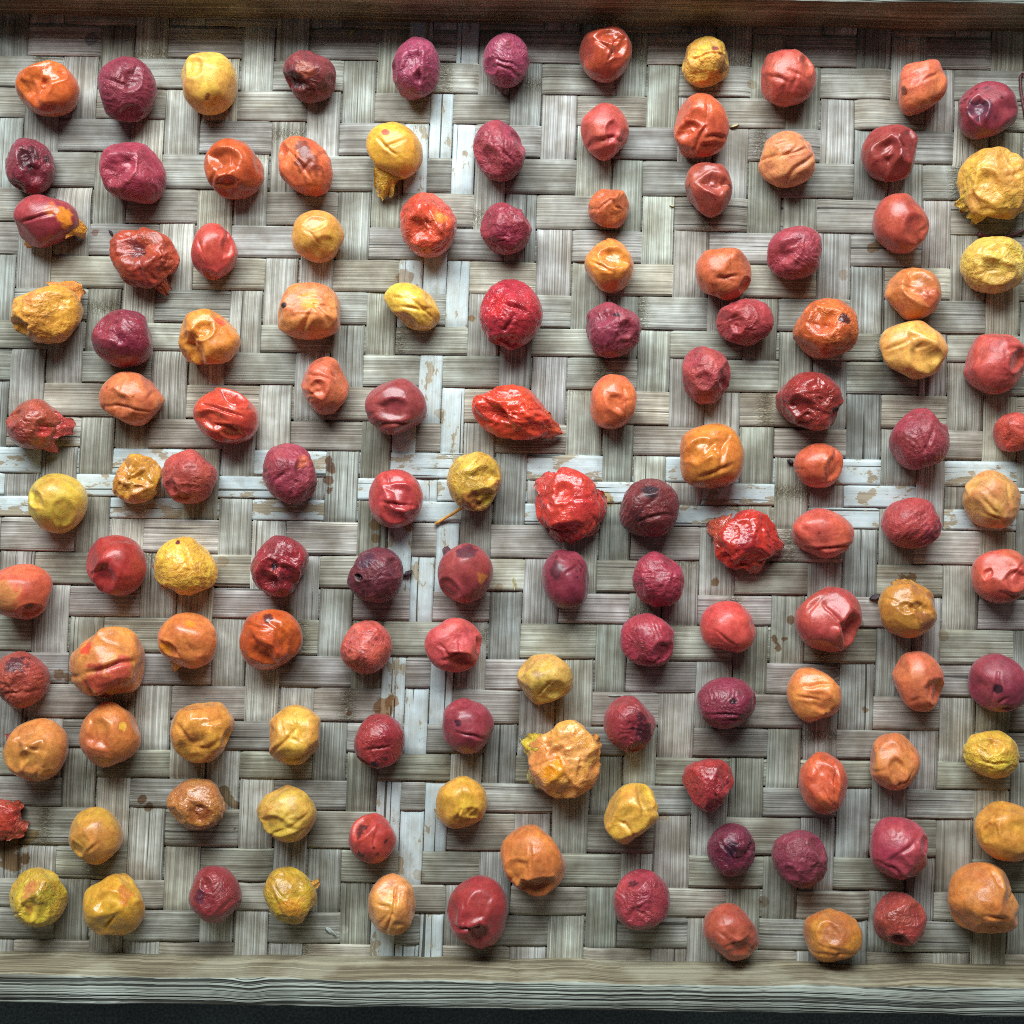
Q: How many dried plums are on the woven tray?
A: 131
